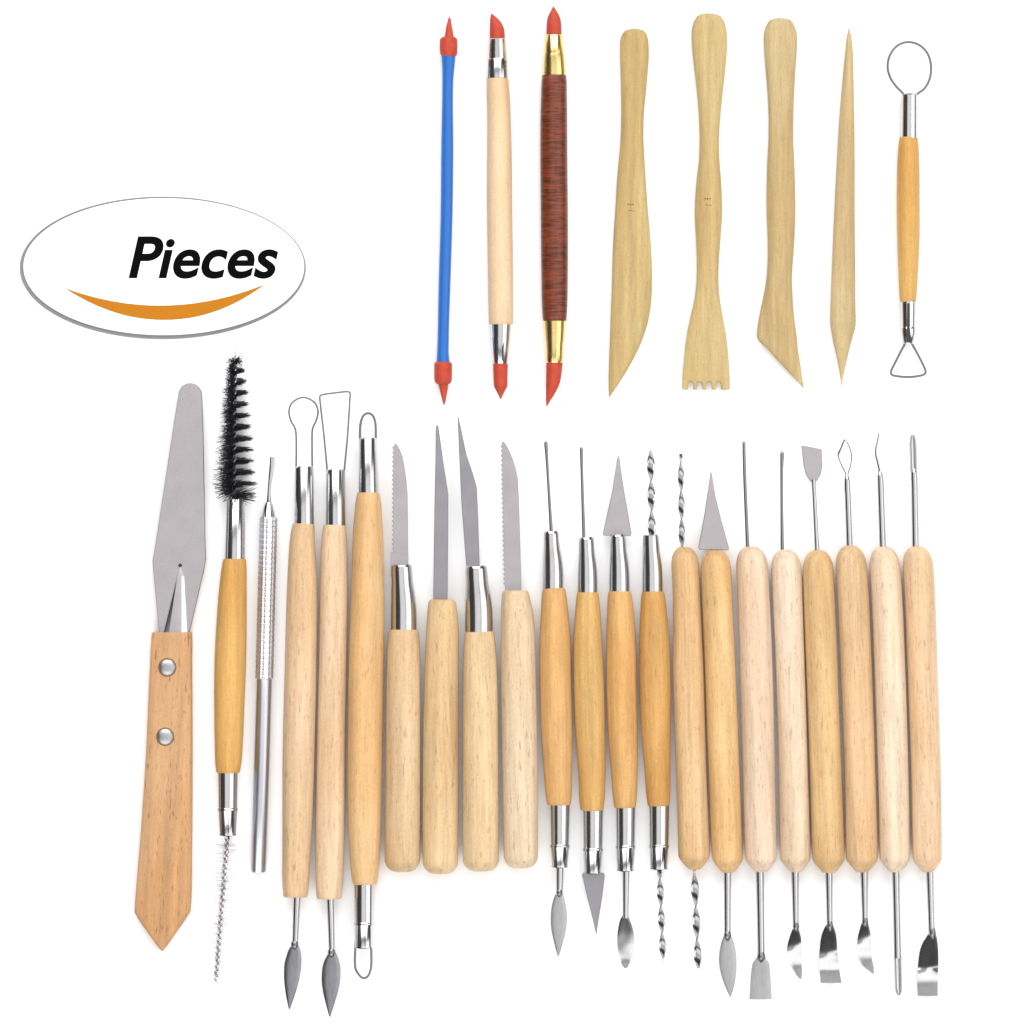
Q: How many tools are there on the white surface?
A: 30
